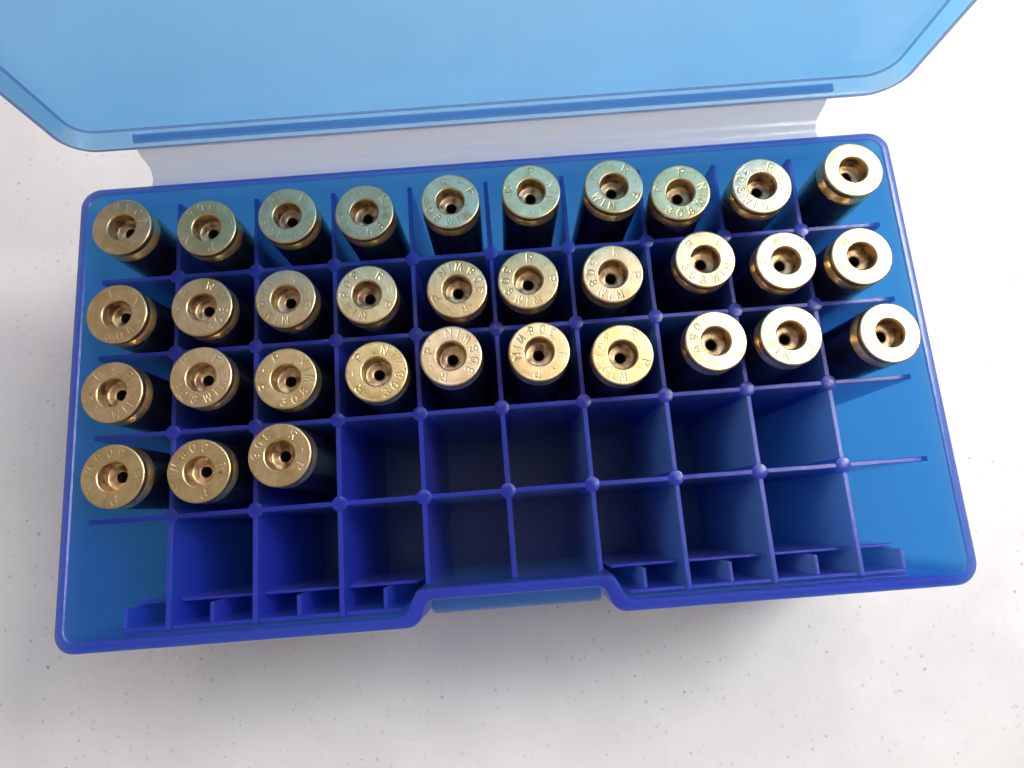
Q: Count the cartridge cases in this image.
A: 33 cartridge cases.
